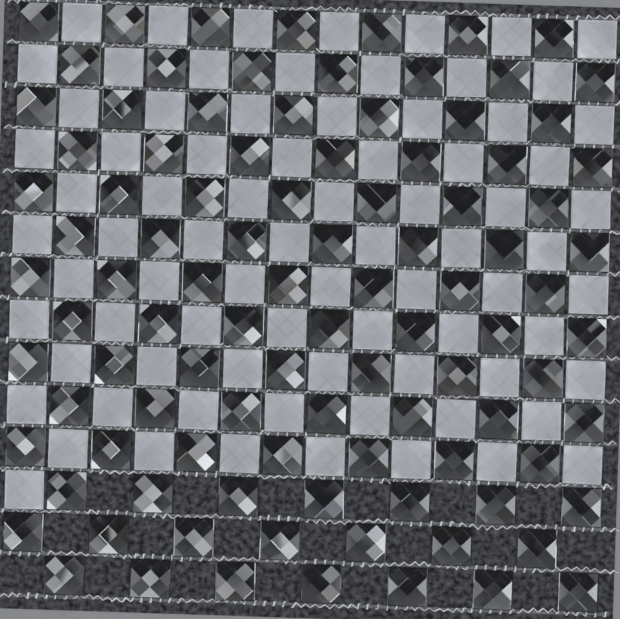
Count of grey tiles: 78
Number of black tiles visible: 98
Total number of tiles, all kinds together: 176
